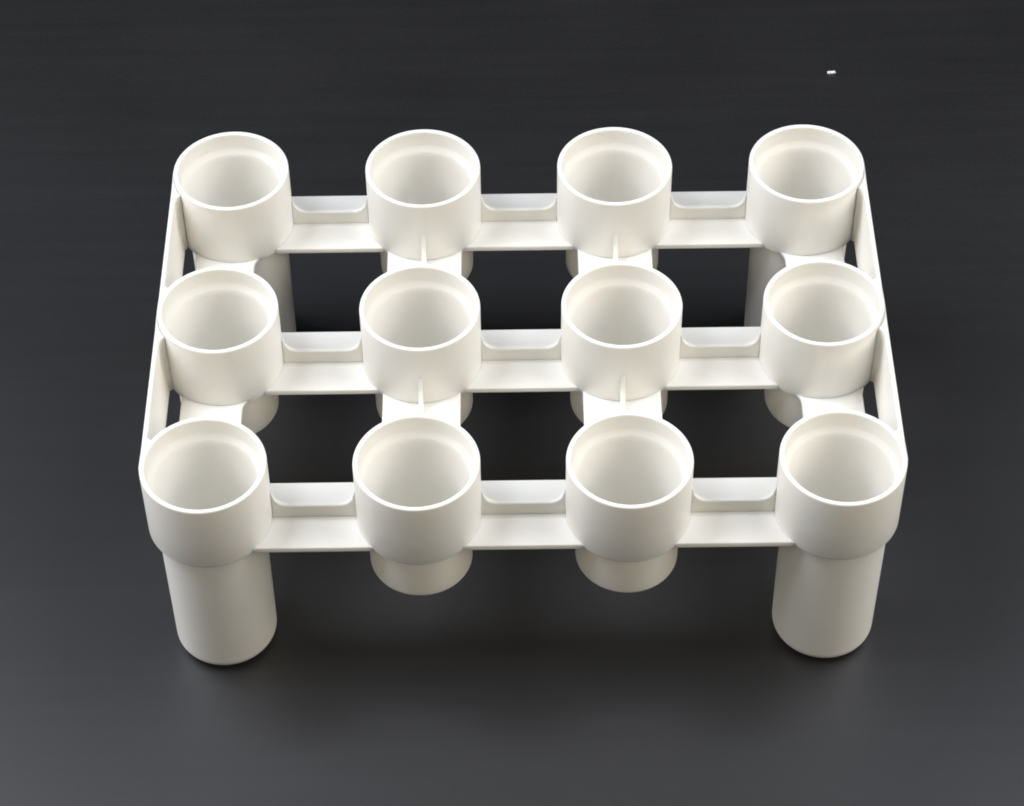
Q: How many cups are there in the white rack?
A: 12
